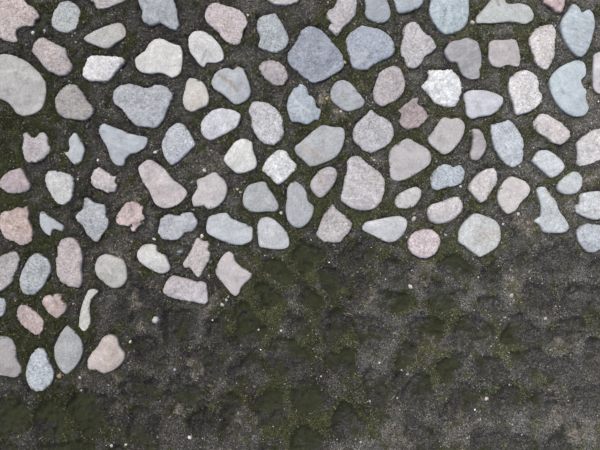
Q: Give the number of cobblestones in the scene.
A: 102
